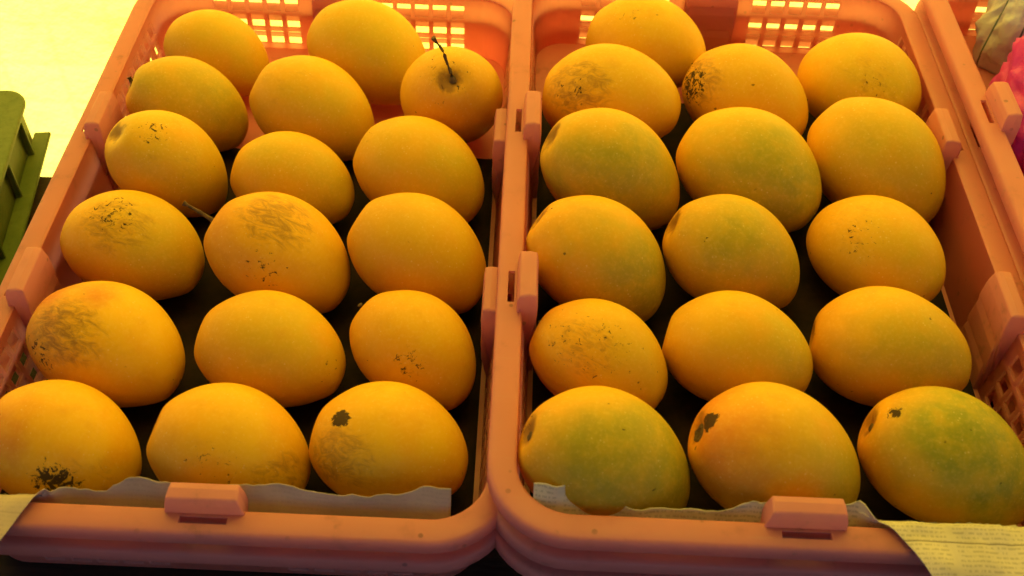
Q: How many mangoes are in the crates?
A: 33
